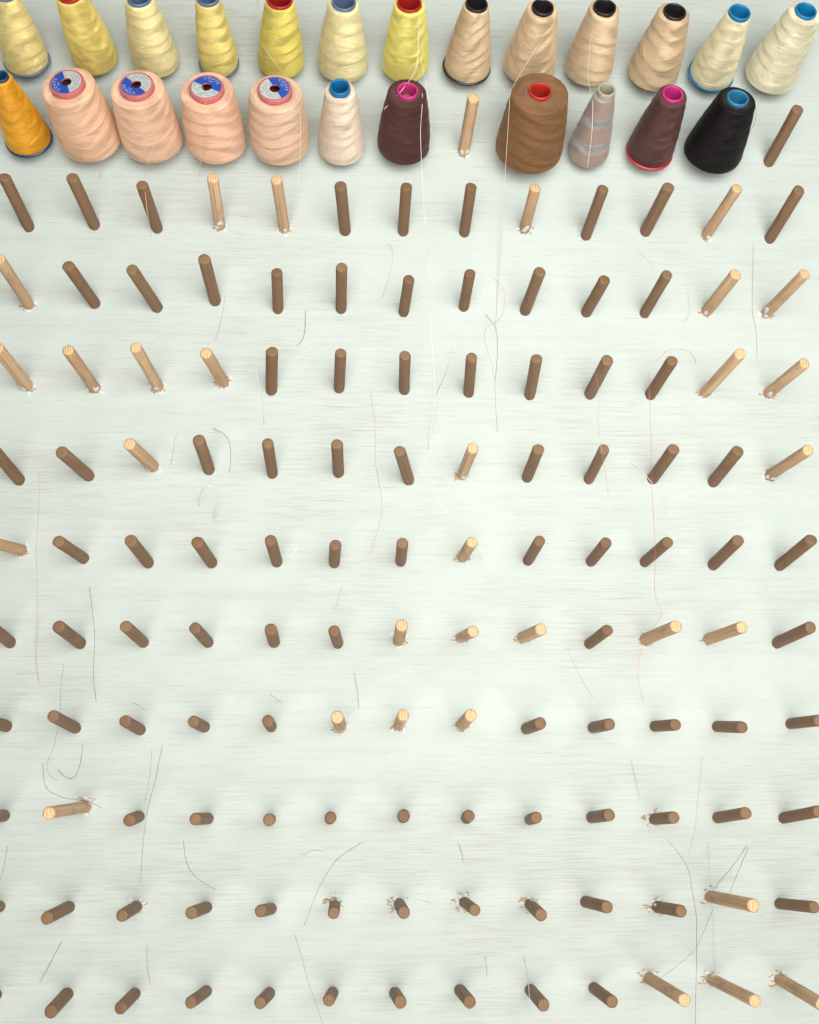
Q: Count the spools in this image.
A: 24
